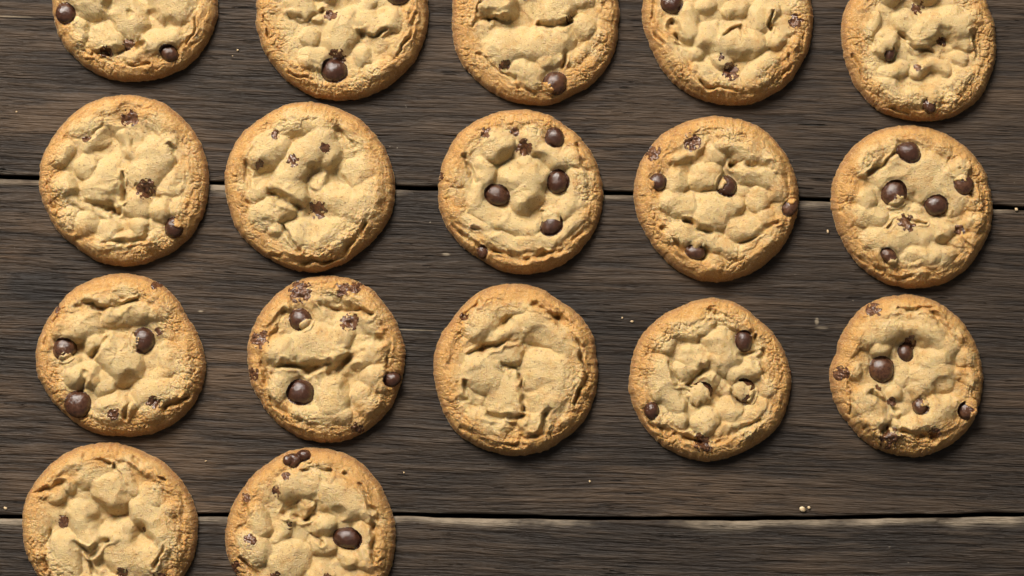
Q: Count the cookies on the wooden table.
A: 17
